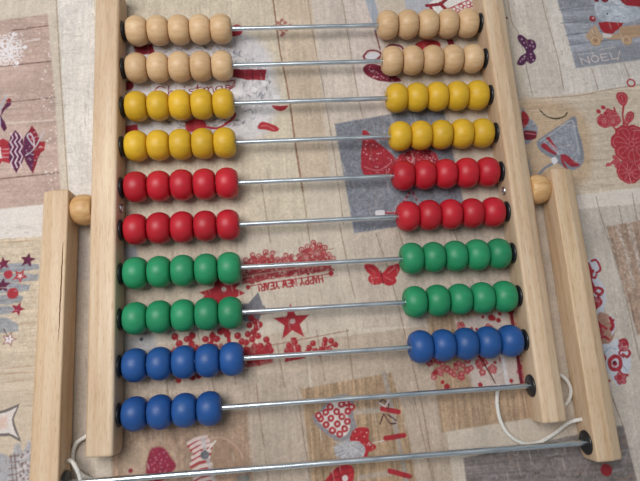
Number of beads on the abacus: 94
